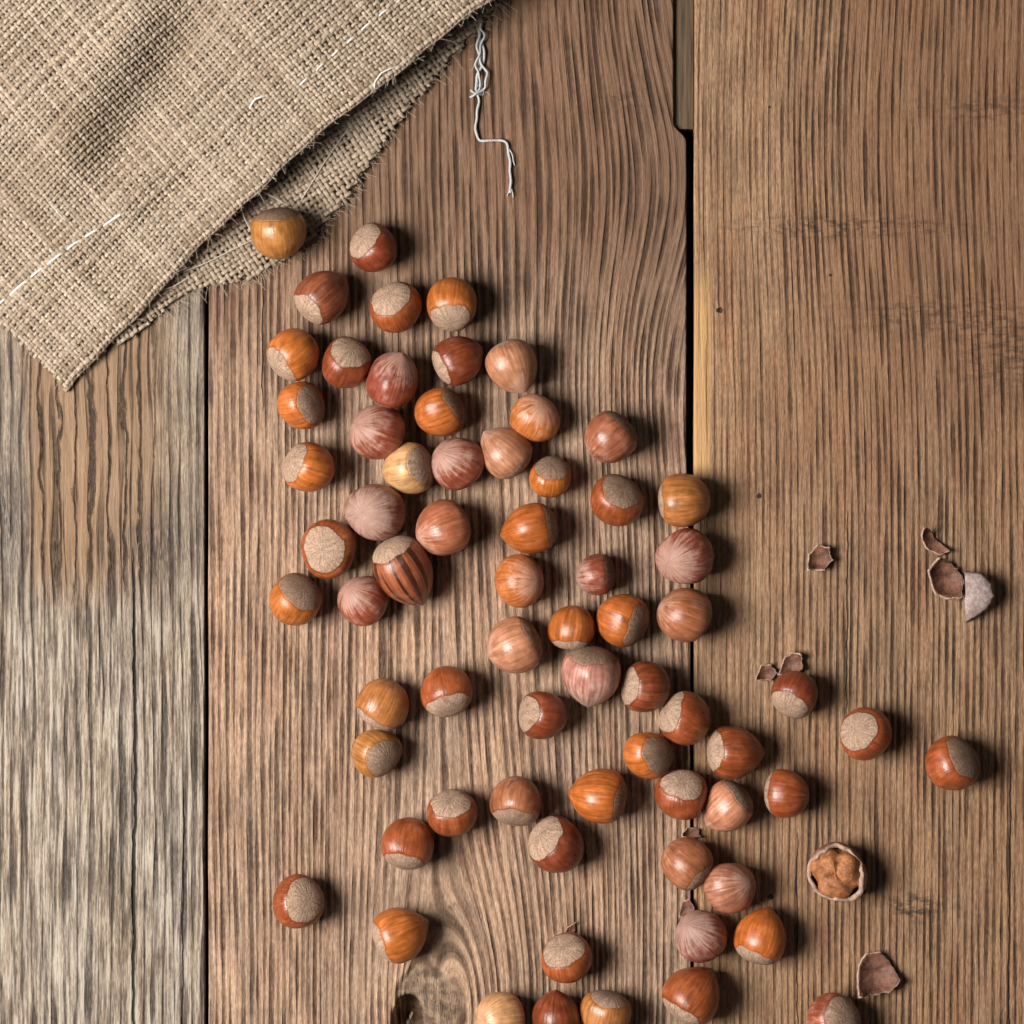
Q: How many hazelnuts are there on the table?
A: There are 69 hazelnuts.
